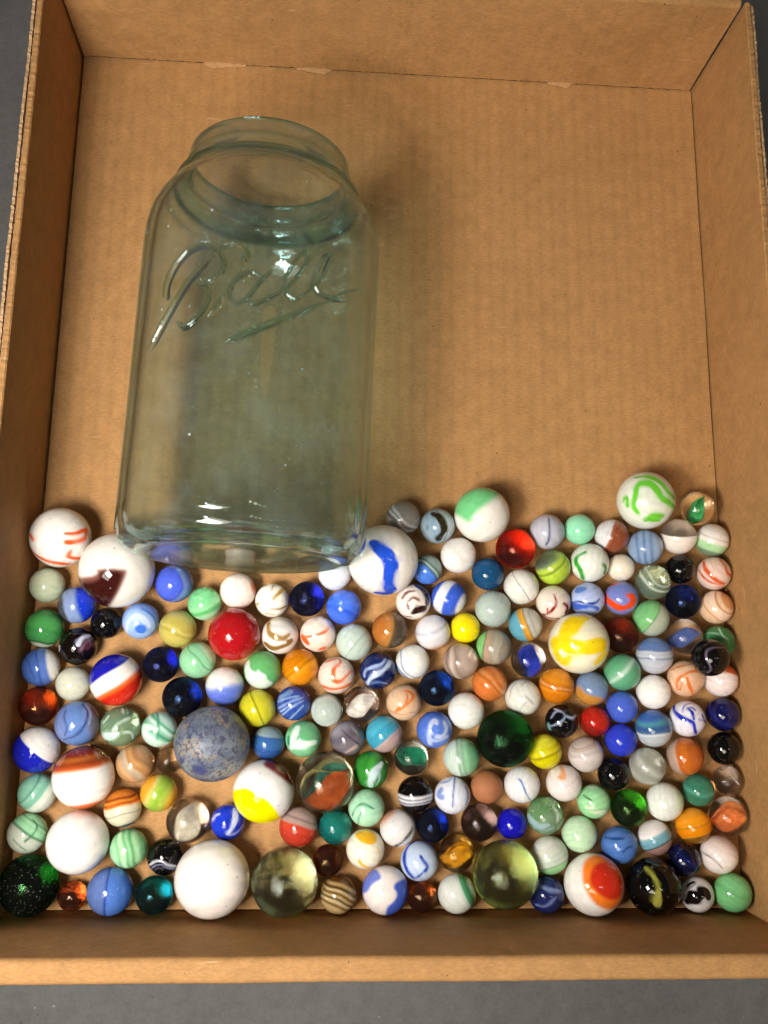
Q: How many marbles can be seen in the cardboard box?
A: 180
